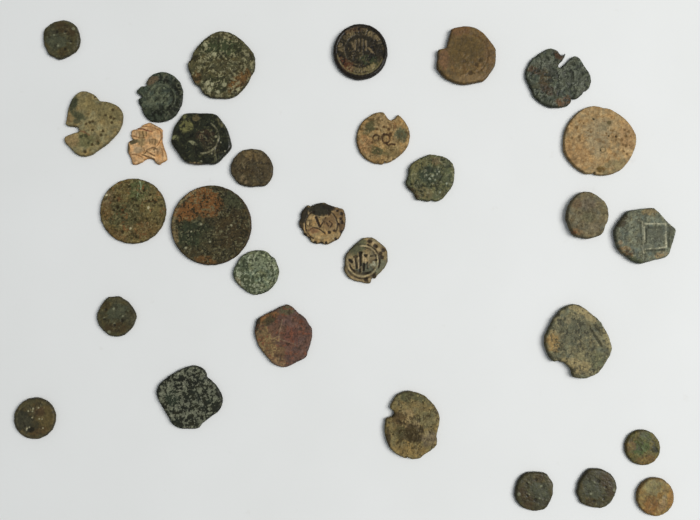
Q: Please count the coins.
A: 30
